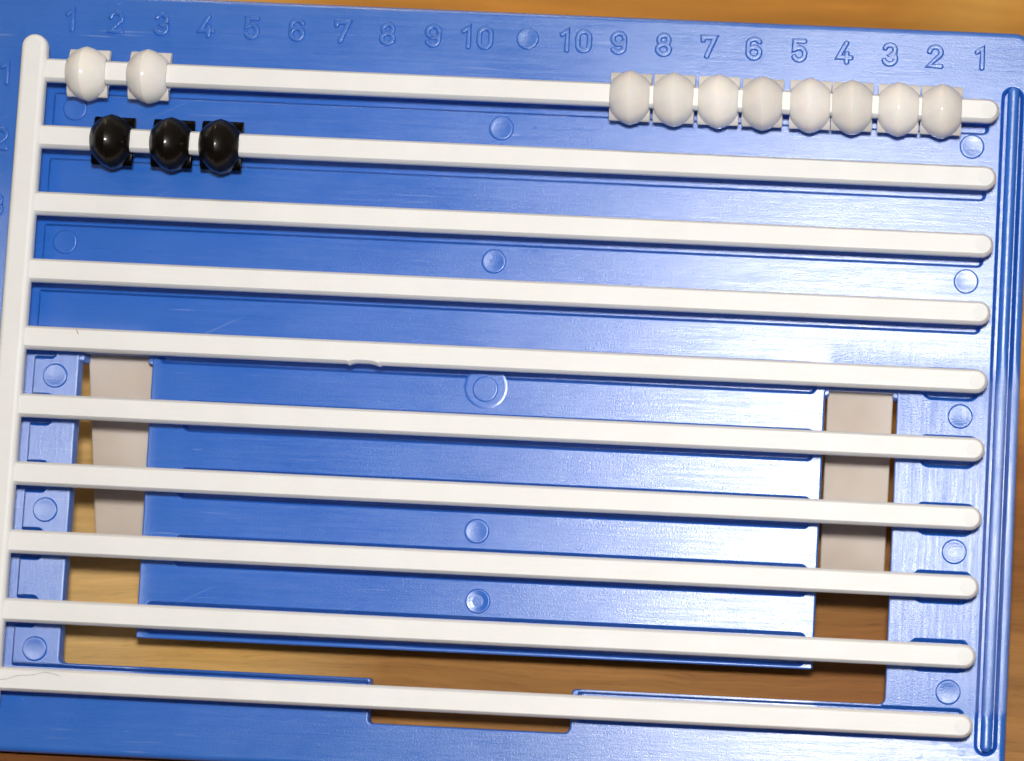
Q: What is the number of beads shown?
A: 13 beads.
